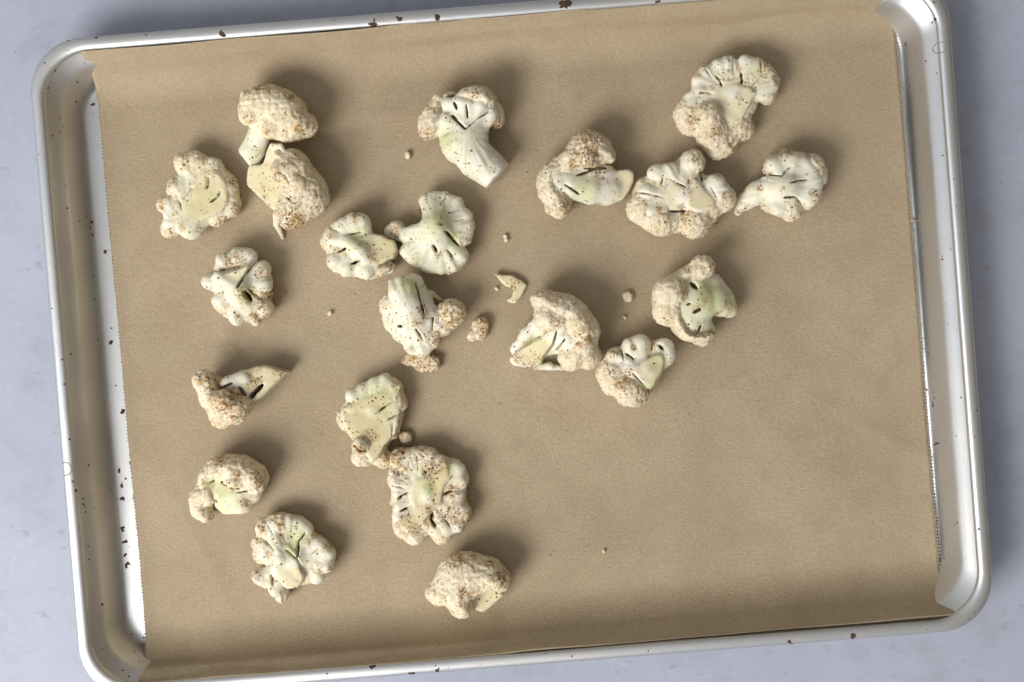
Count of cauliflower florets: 21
